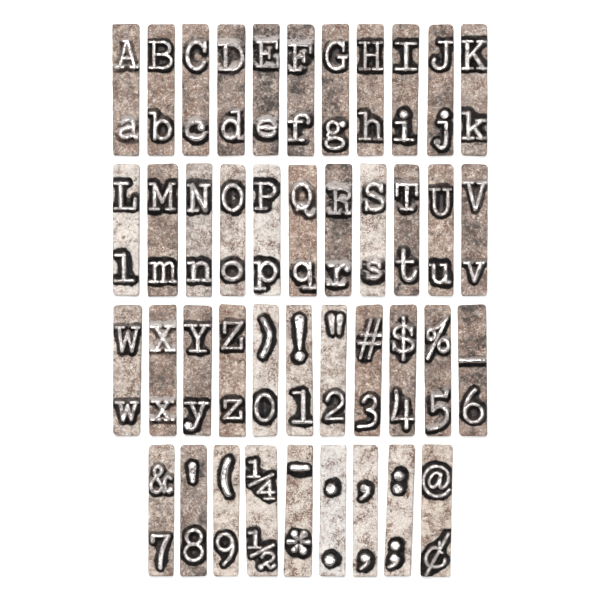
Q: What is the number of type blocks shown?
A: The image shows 42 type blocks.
